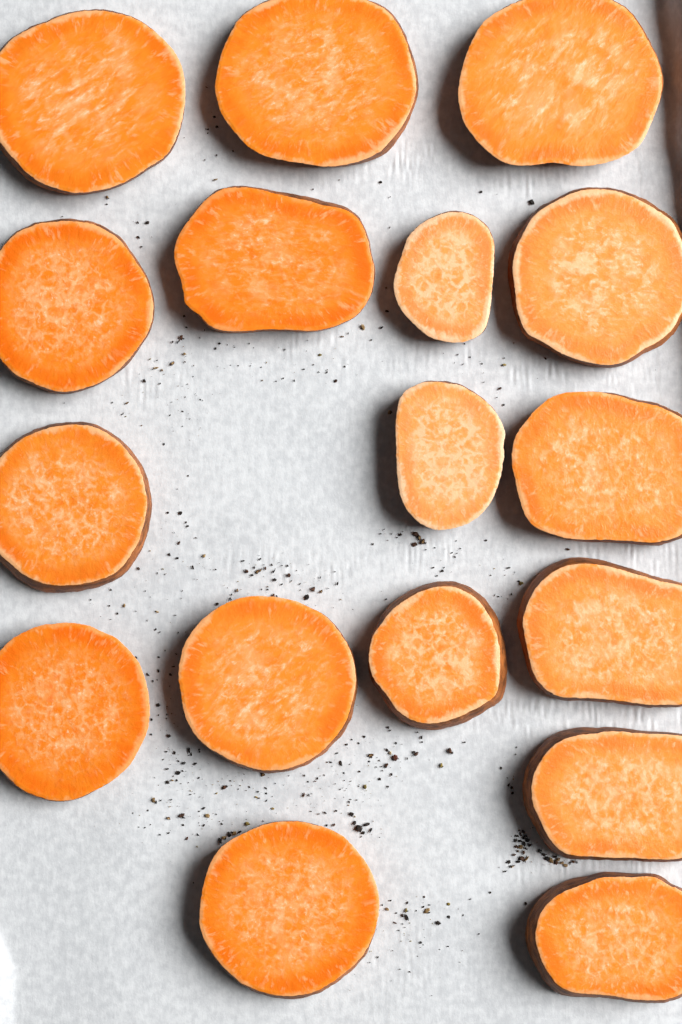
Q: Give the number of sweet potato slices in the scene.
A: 17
